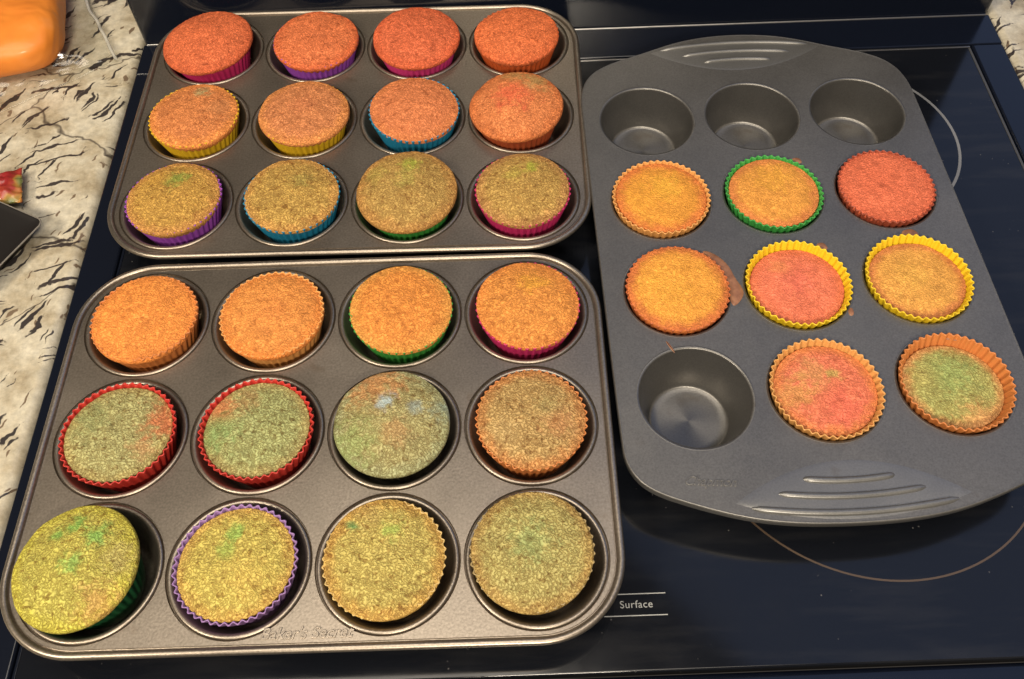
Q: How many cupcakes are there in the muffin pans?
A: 32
